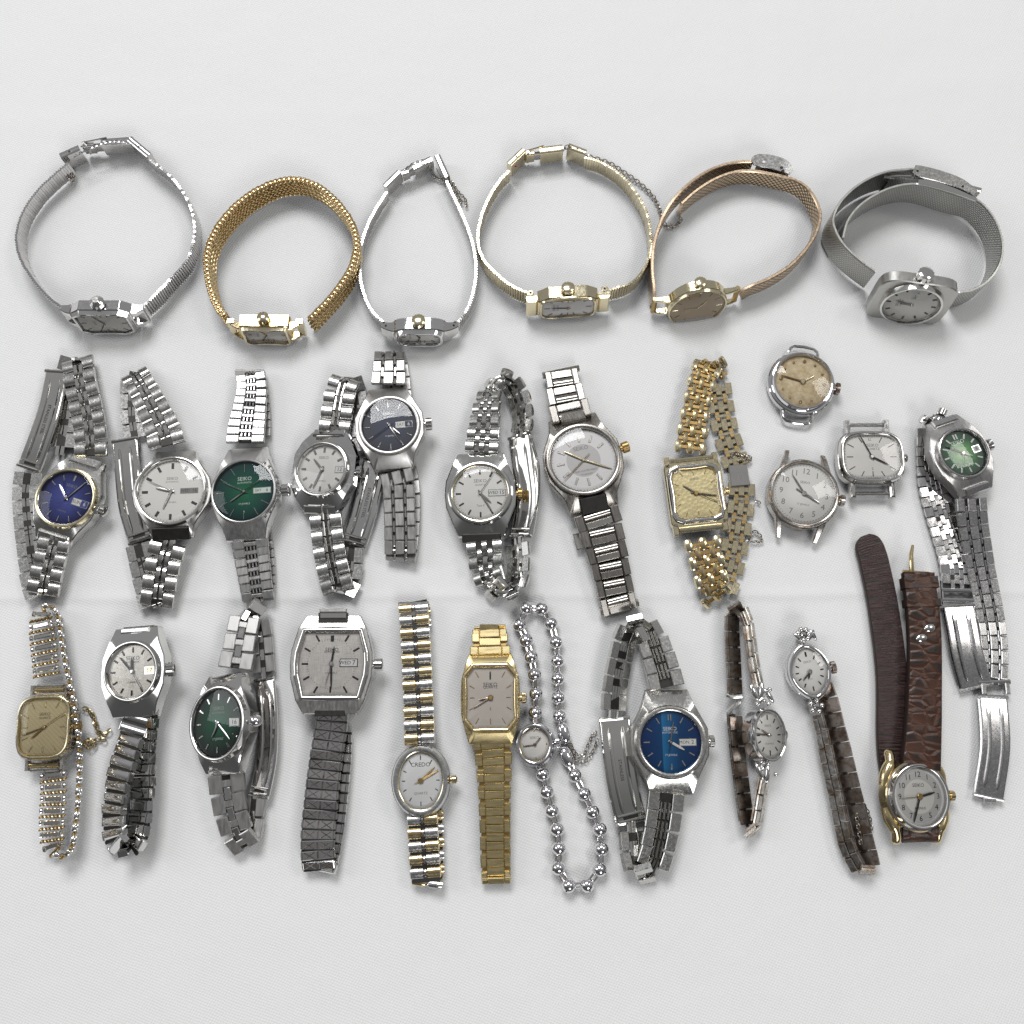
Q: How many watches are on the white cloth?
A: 29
